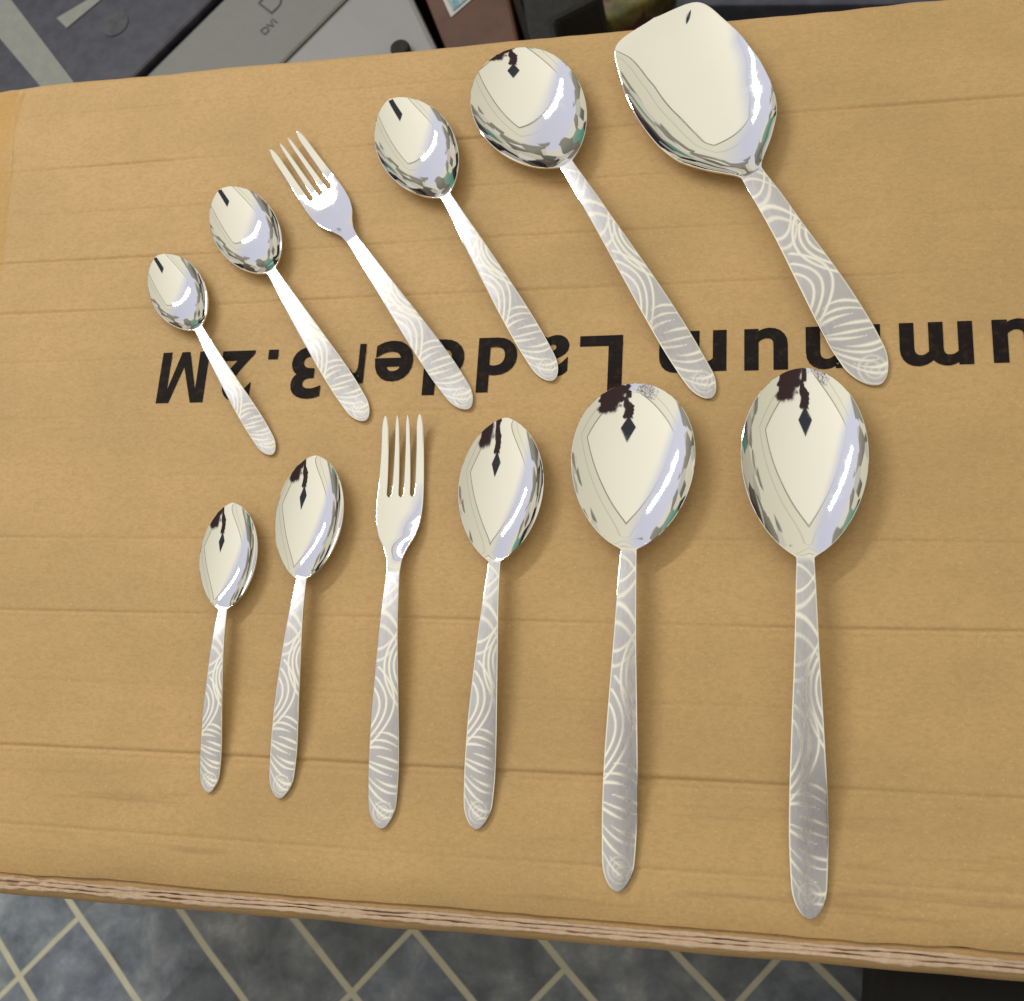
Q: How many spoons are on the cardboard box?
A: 10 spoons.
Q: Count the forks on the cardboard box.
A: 2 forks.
